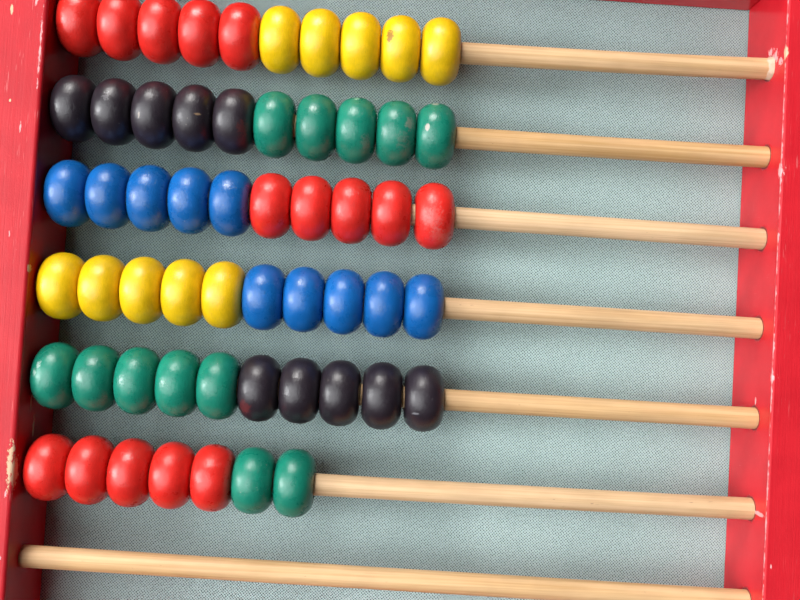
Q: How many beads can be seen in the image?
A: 57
